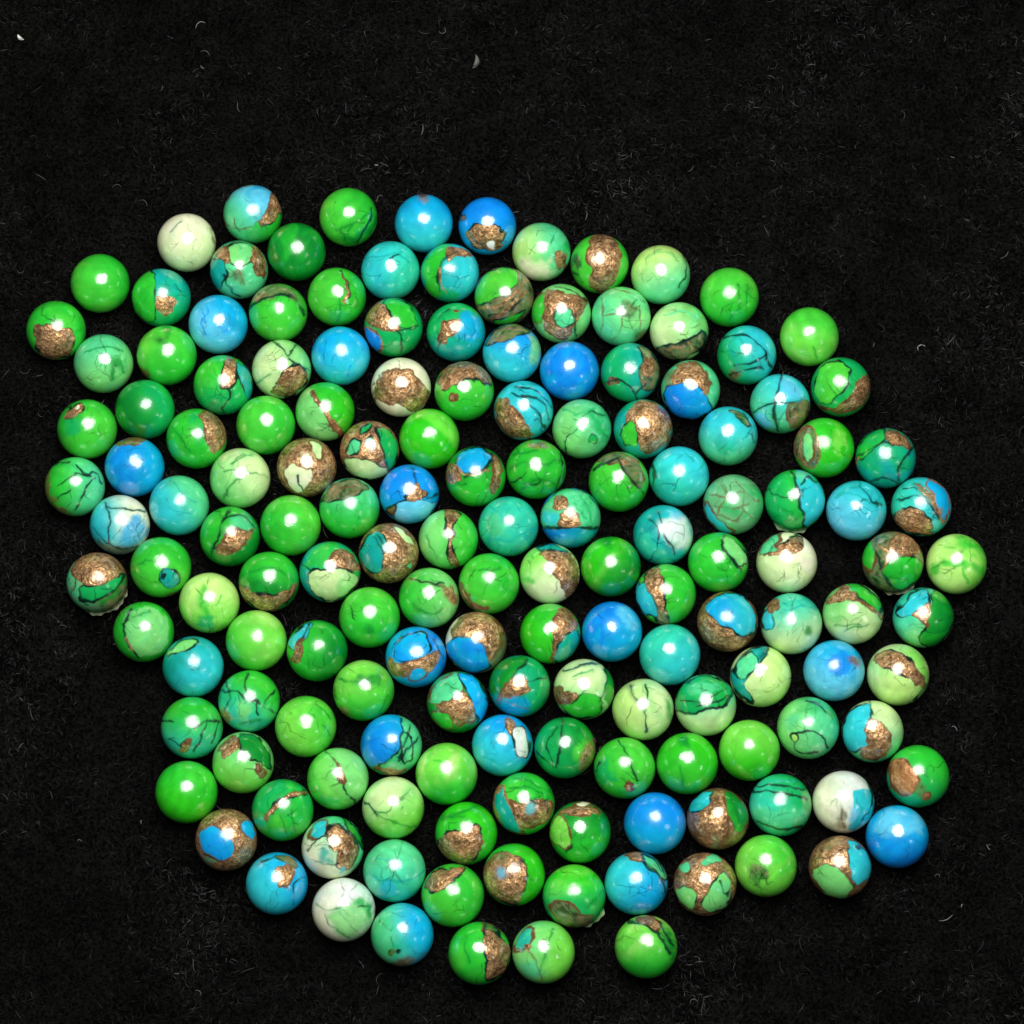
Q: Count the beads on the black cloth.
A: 155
